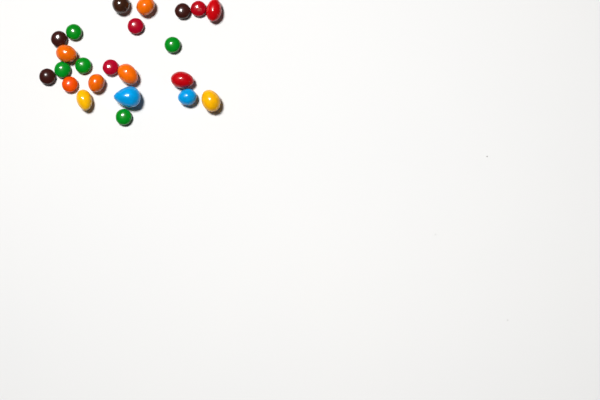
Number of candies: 23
